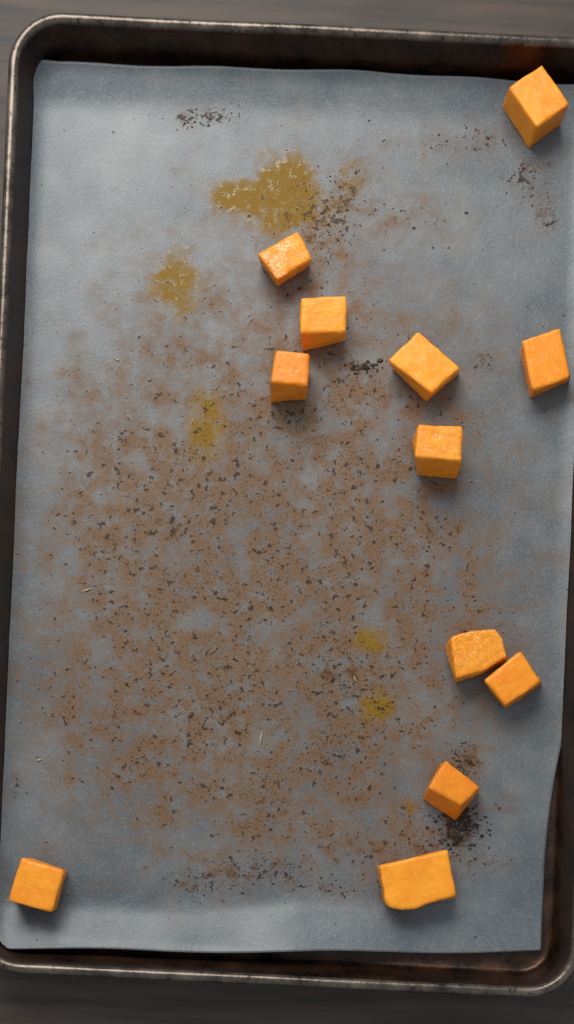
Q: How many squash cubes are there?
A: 12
